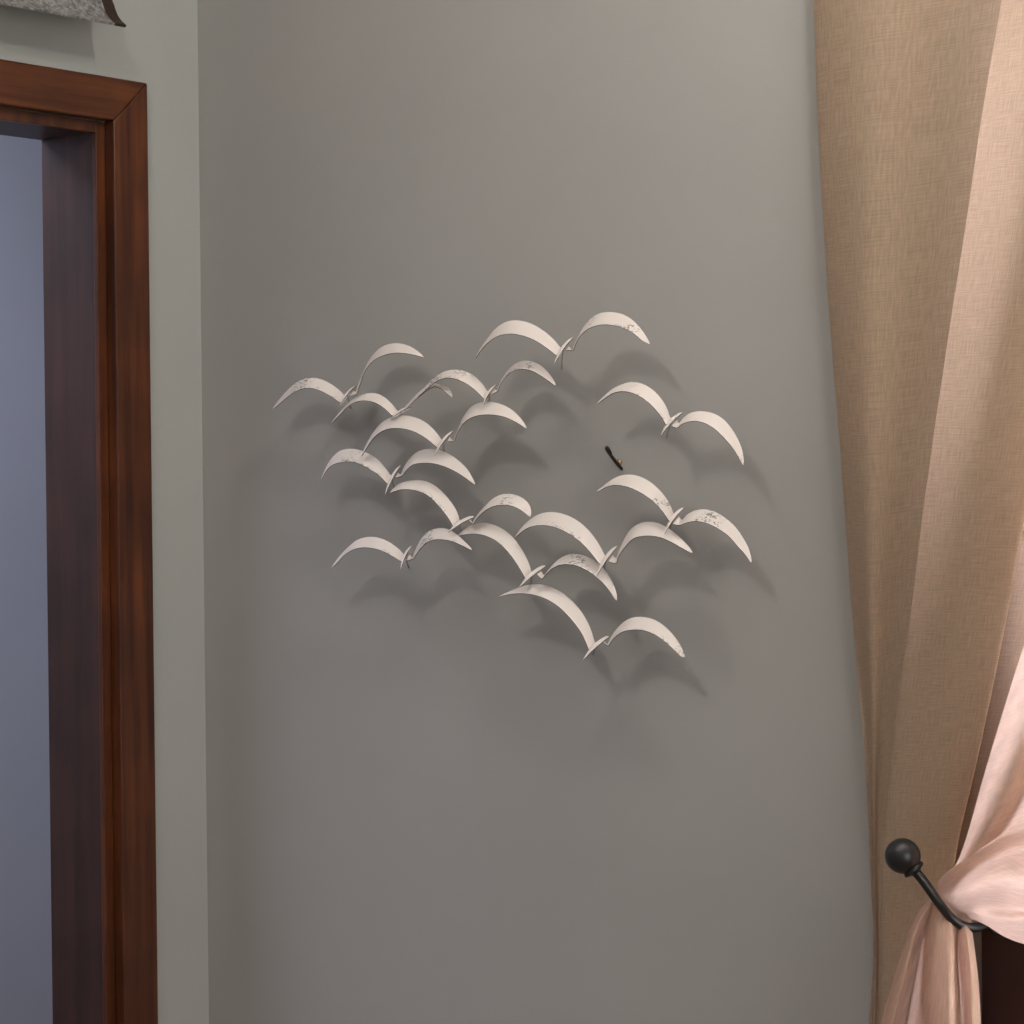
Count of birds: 13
